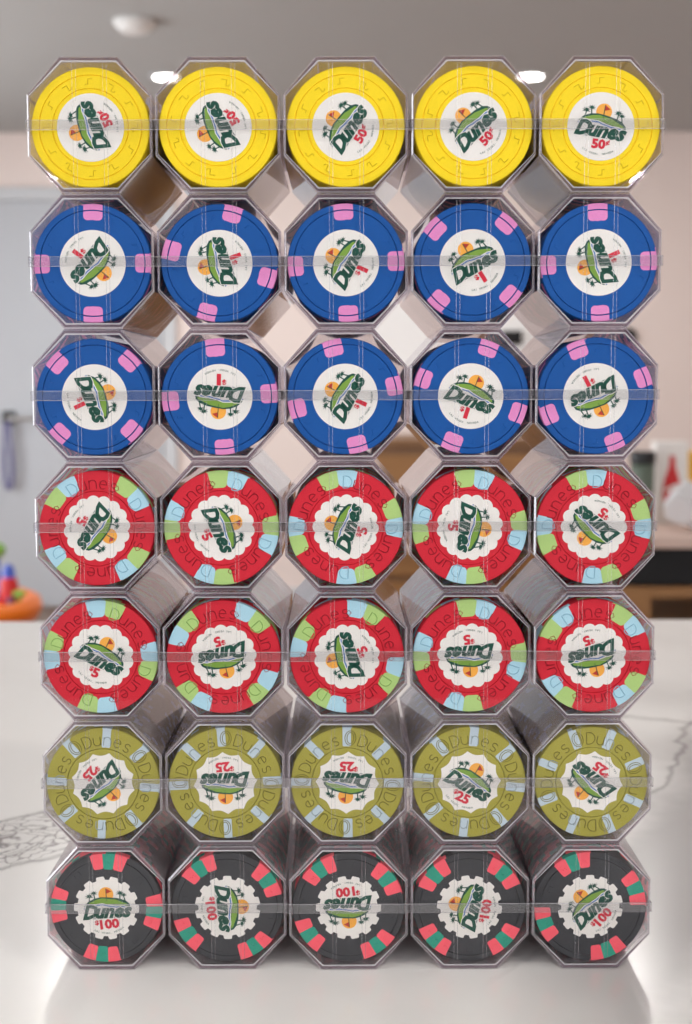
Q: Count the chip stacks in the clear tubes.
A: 35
